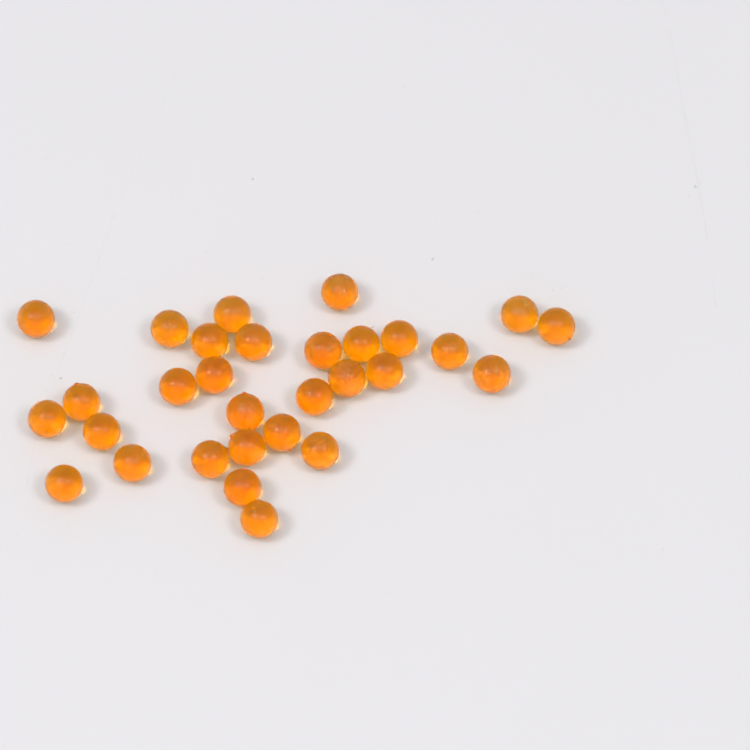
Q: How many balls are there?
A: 30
